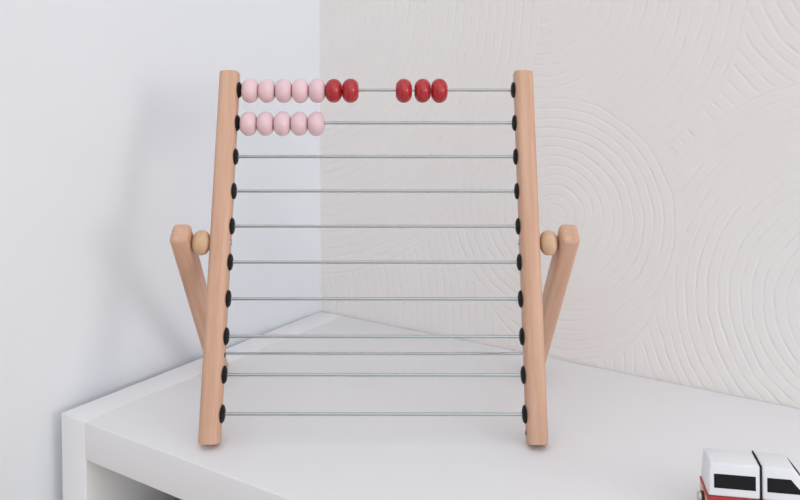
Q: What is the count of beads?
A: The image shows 15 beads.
